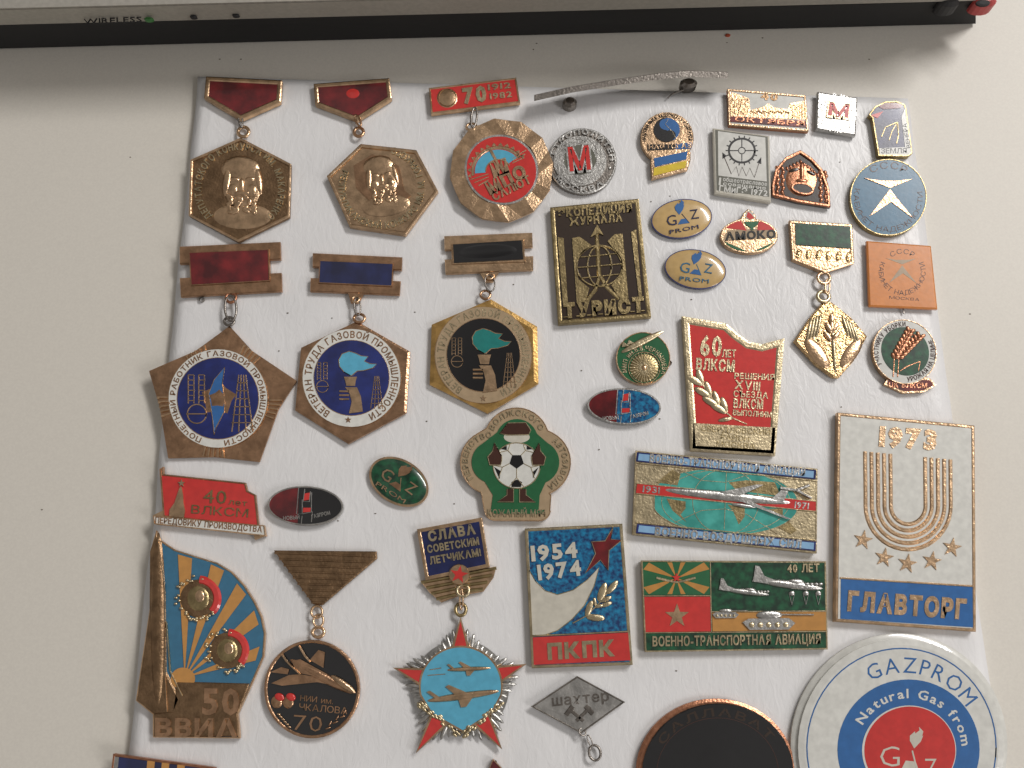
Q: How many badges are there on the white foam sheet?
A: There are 40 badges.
